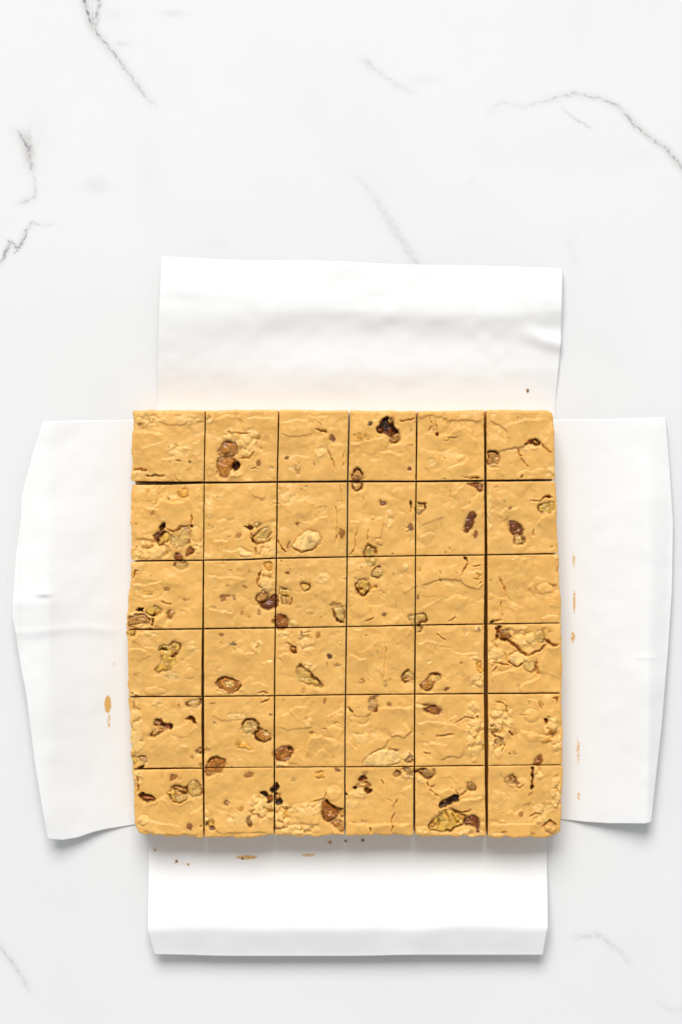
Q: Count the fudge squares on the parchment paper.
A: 36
